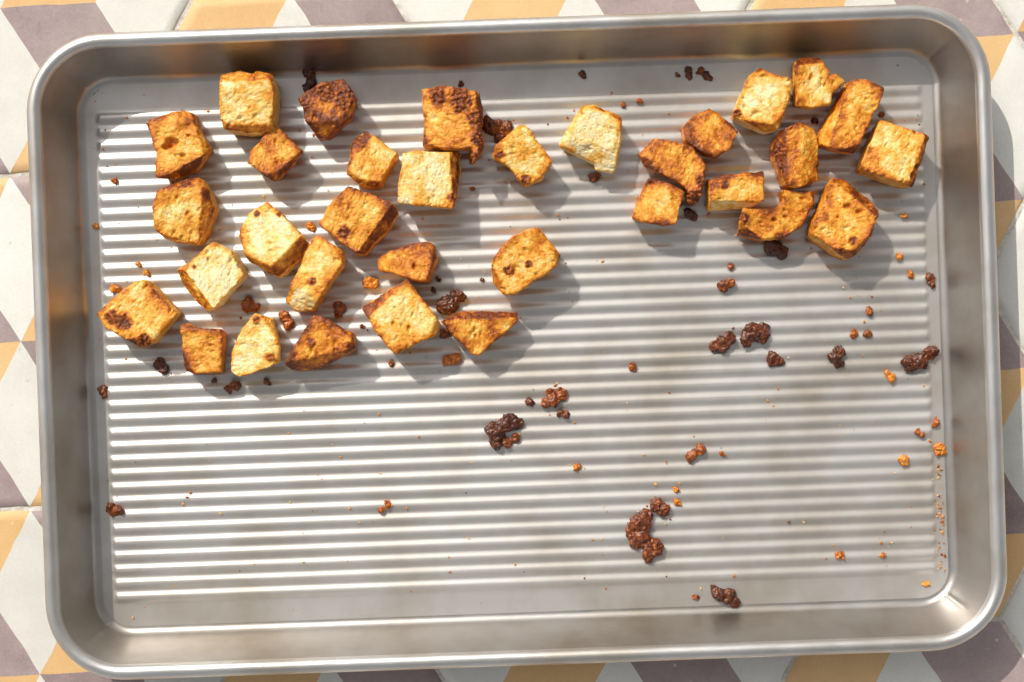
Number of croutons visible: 33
